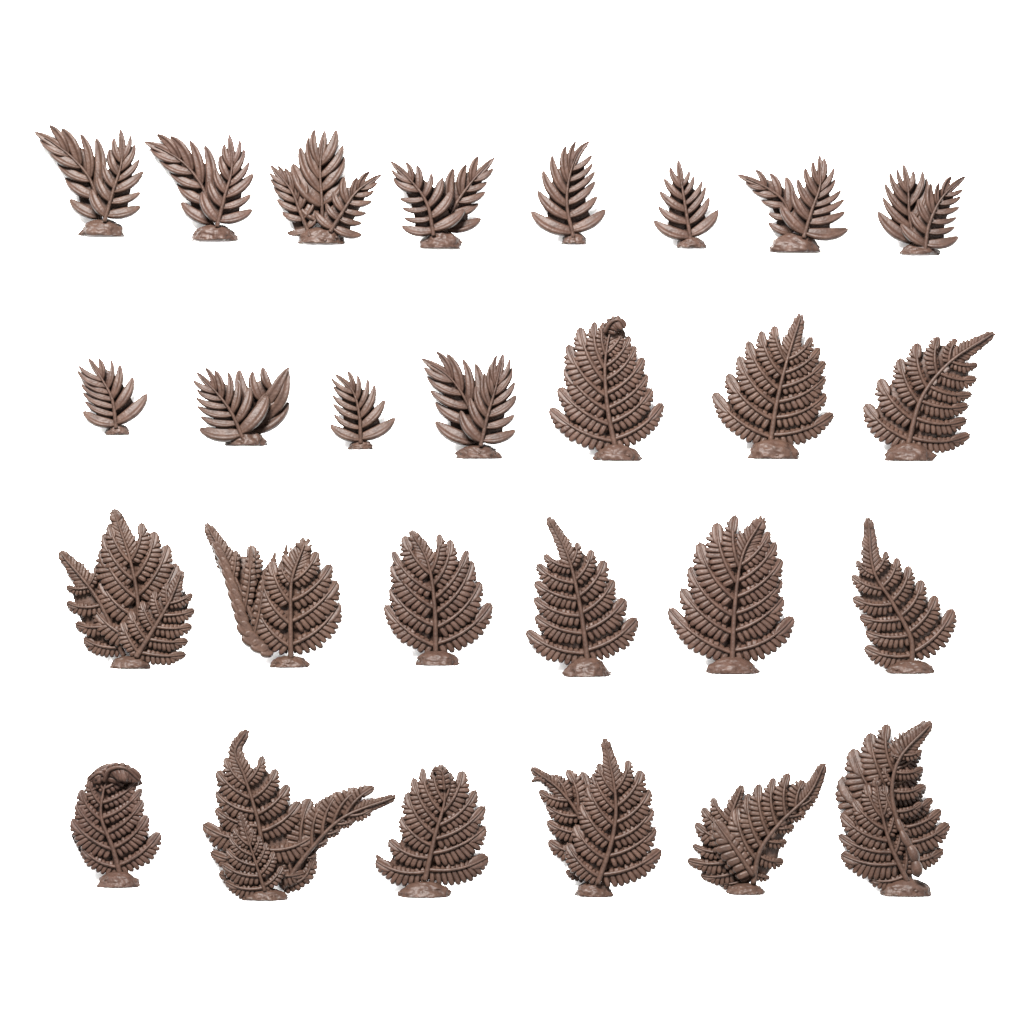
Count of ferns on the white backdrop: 27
